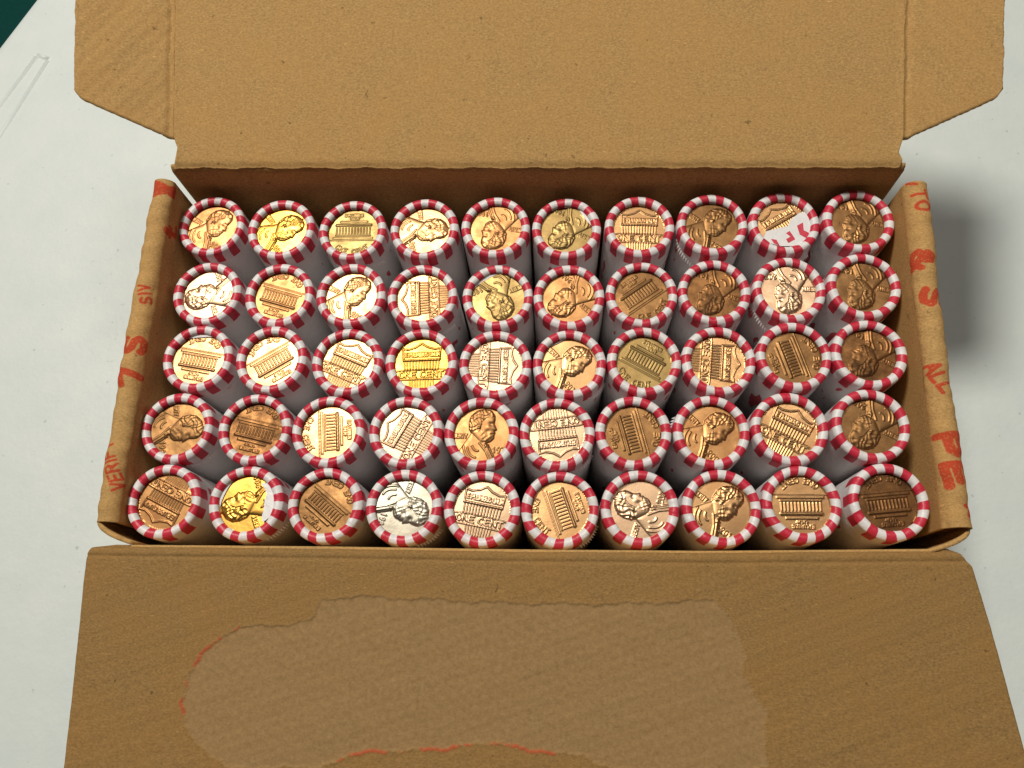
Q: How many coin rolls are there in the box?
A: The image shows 50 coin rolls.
